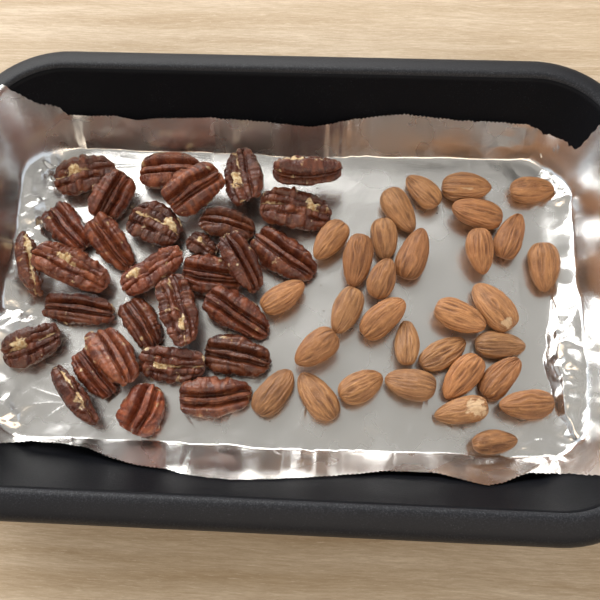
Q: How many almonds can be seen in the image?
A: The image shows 31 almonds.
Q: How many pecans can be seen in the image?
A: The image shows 30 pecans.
